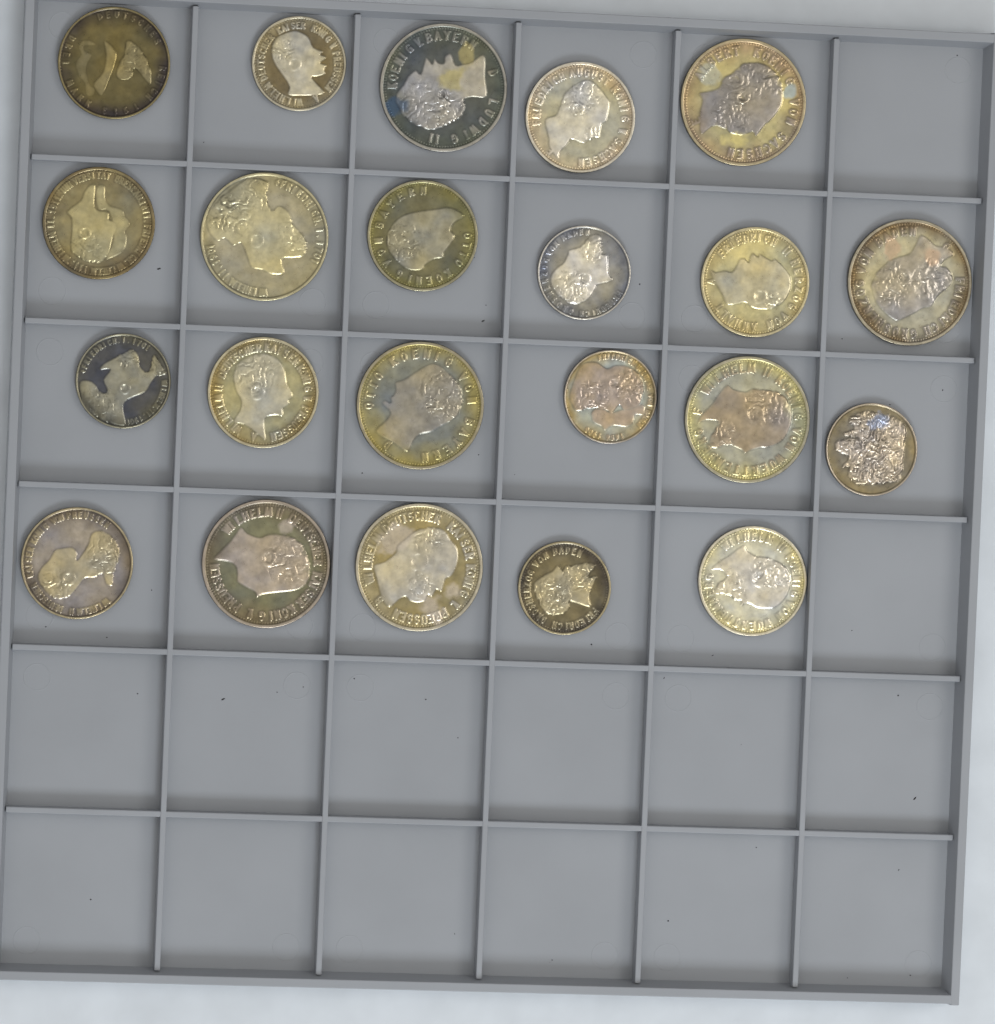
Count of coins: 22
